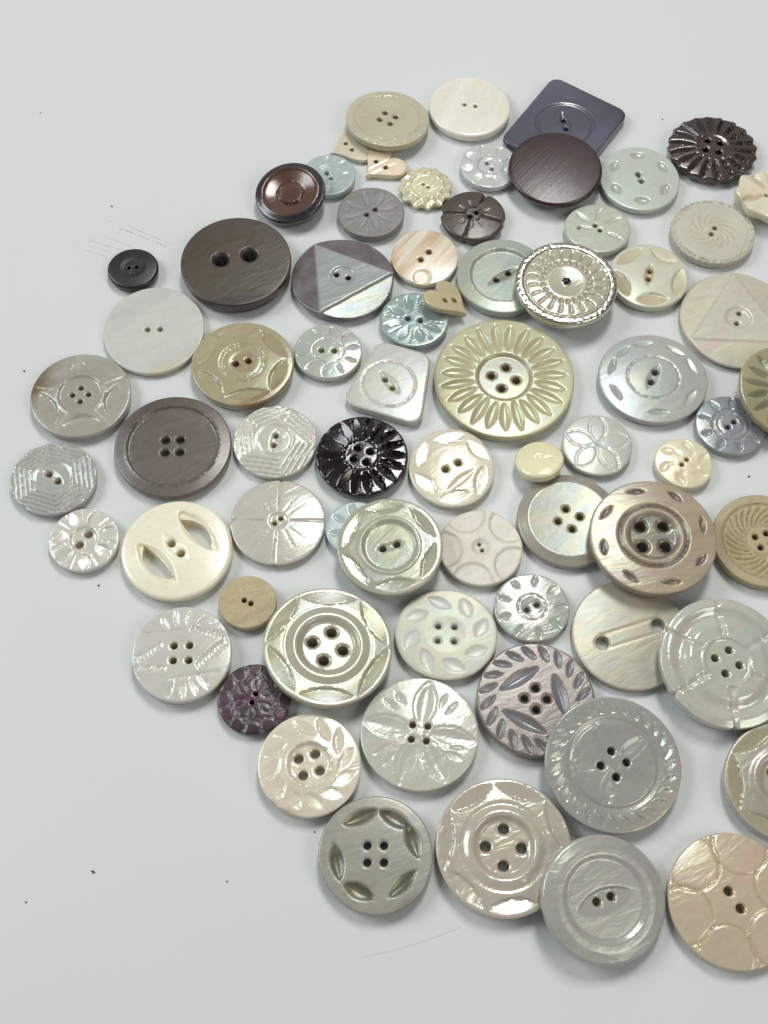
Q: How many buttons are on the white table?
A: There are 70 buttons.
